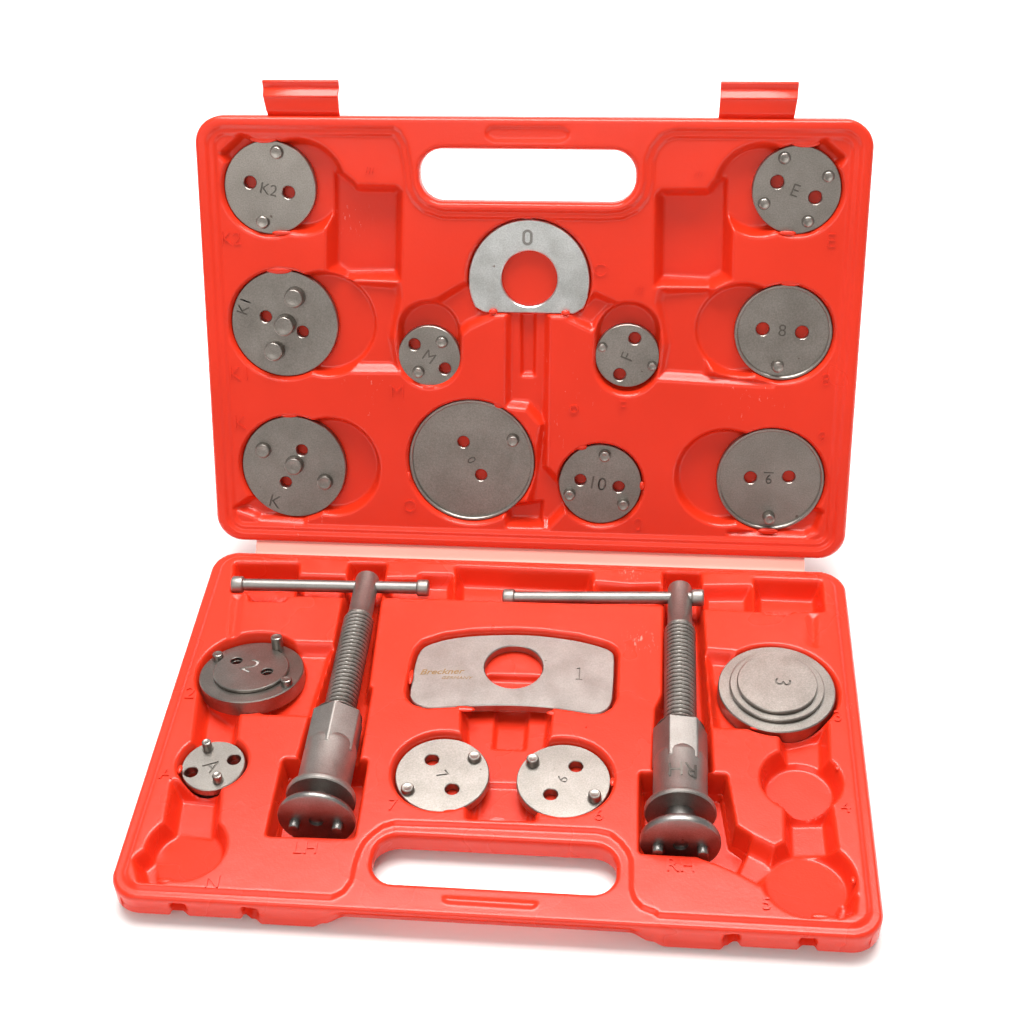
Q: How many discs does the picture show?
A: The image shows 15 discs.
